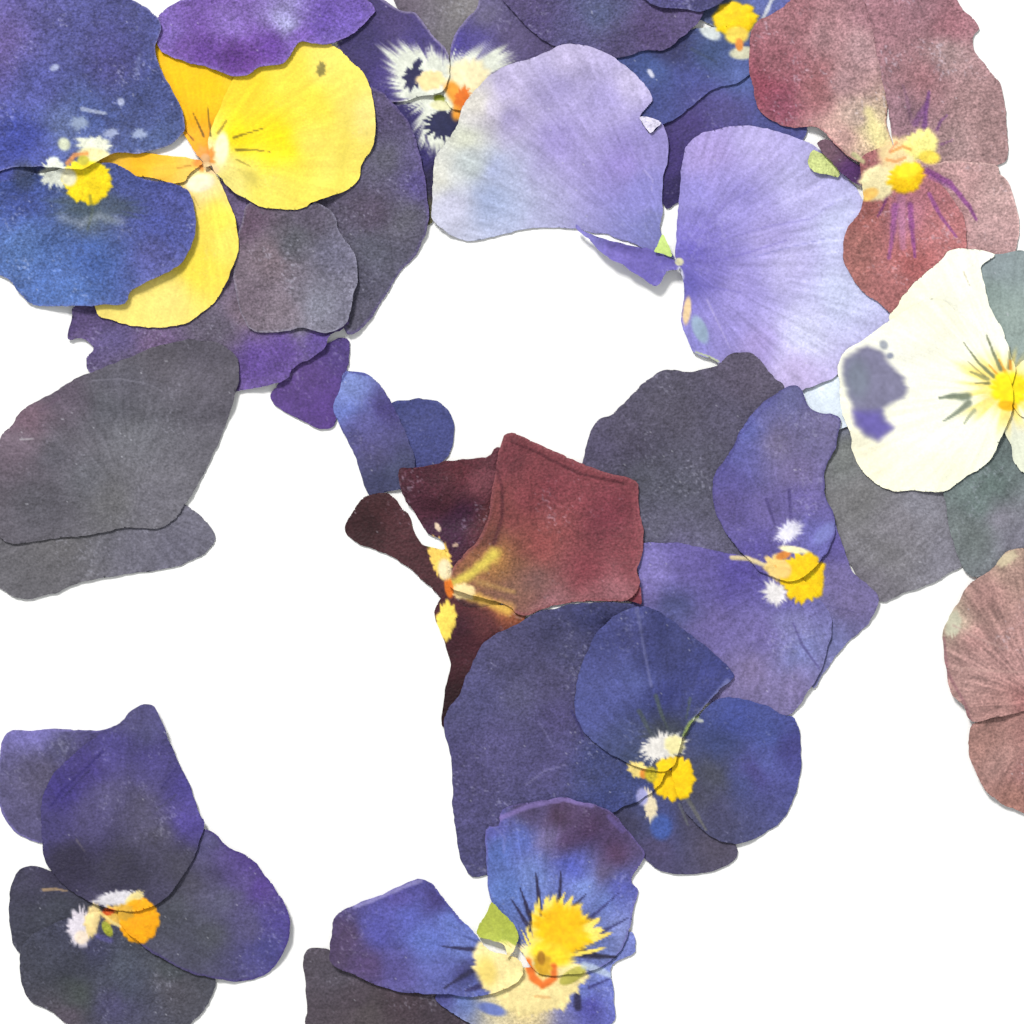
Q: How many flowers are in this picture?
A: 19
